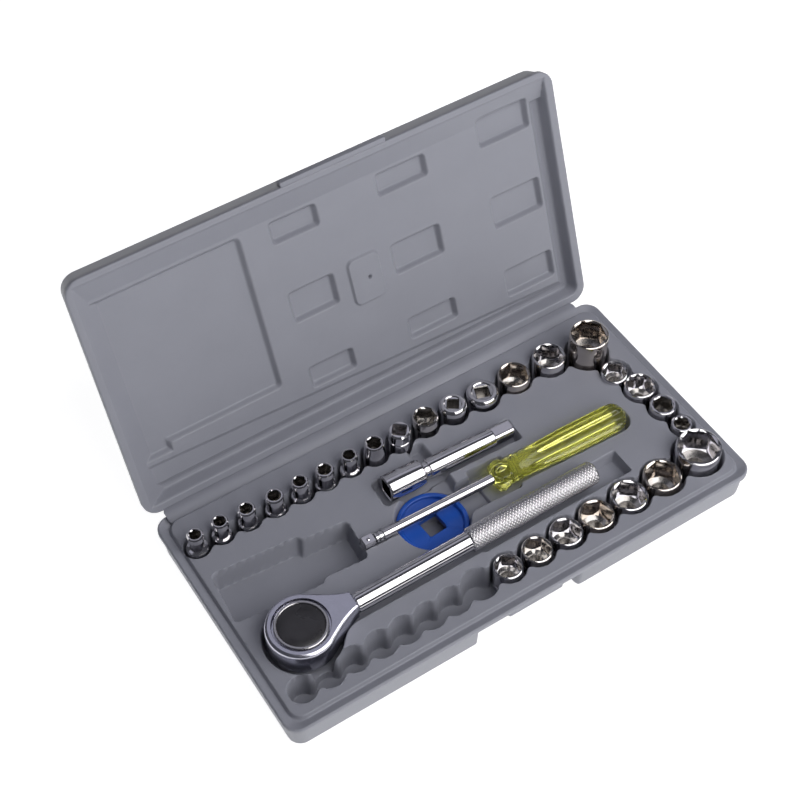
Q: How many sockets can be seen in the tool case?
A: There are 26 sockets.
